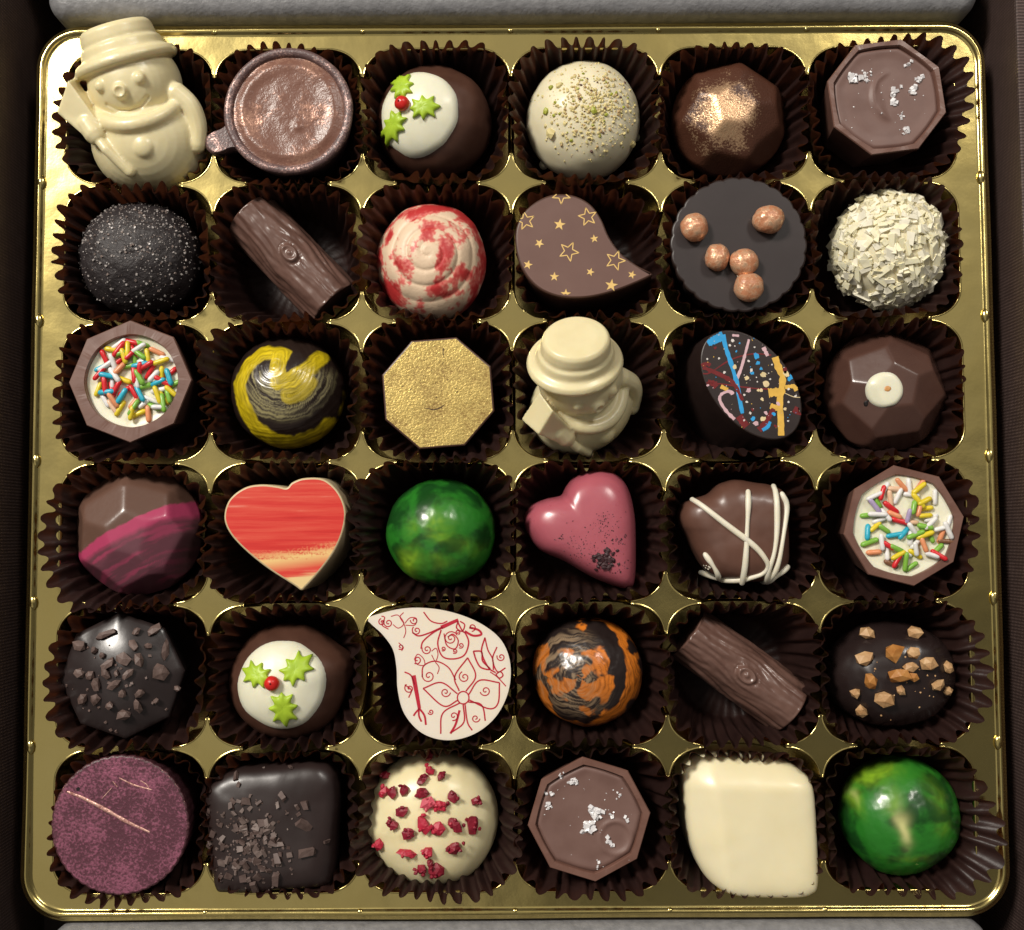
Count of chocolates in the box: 36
